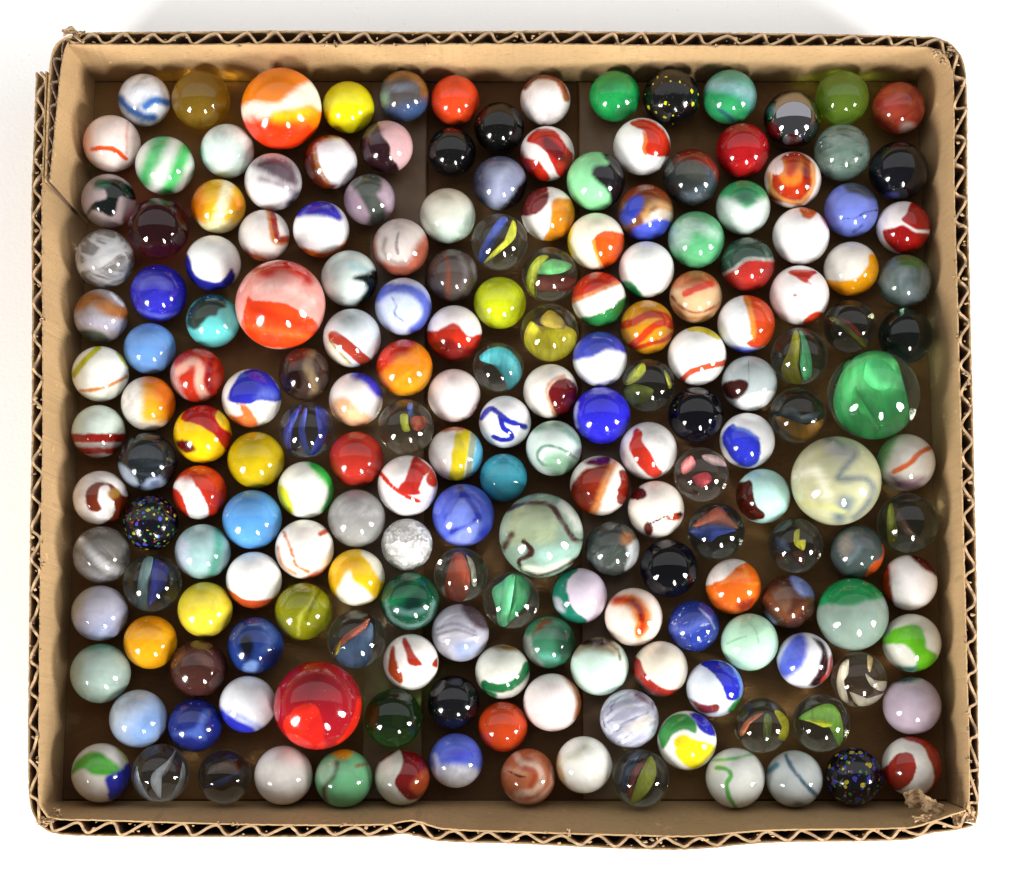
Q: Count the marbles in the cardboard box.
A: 189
